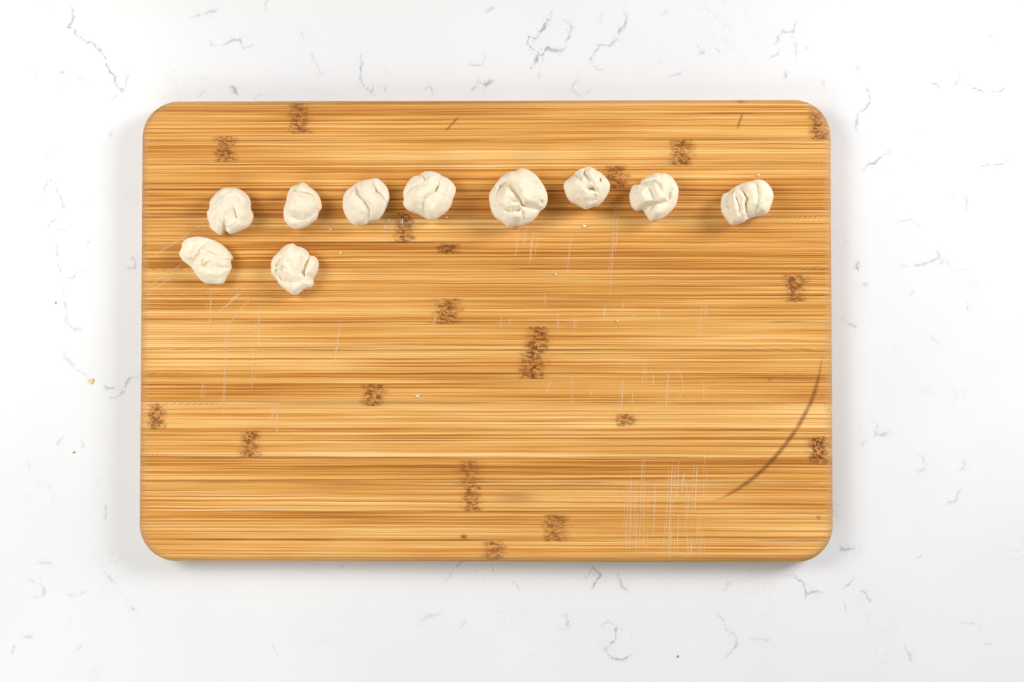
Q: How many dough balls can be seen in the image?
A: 10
